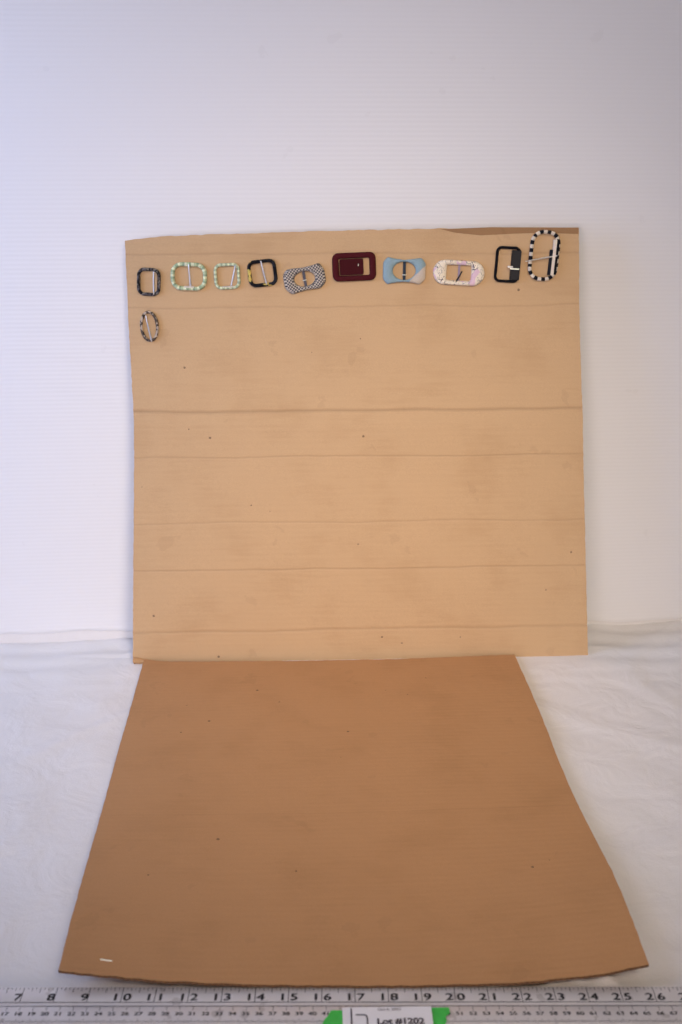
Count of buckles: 11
